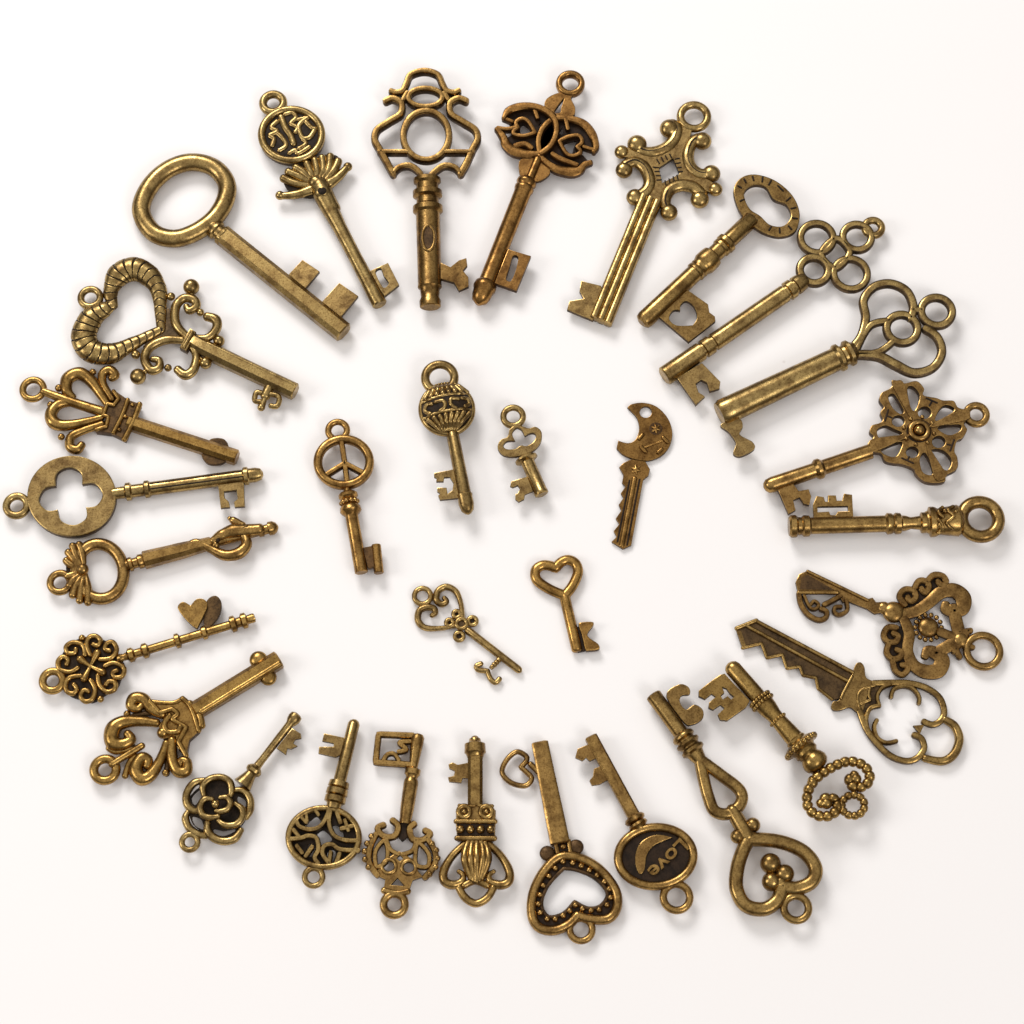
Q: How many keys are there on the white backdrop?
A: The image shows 32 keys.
